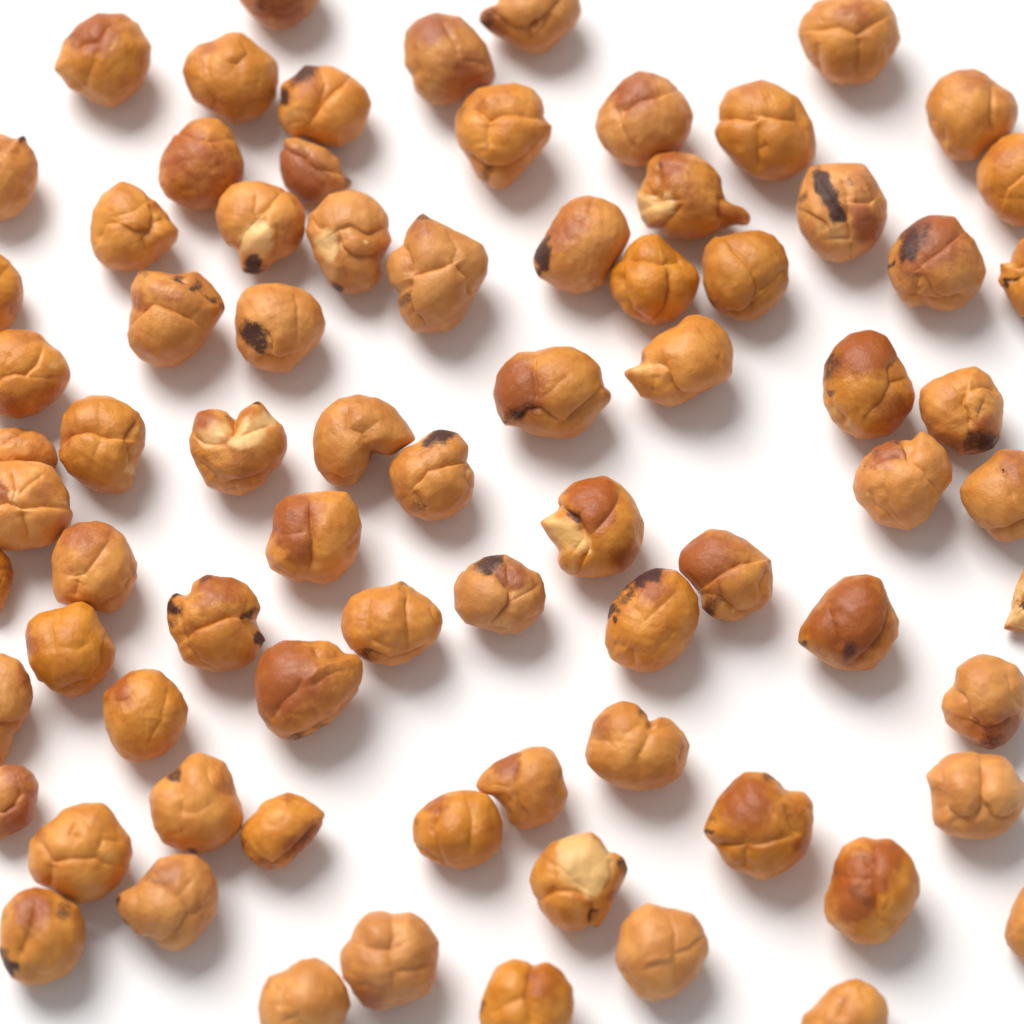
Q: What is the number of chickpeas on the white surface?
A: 77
